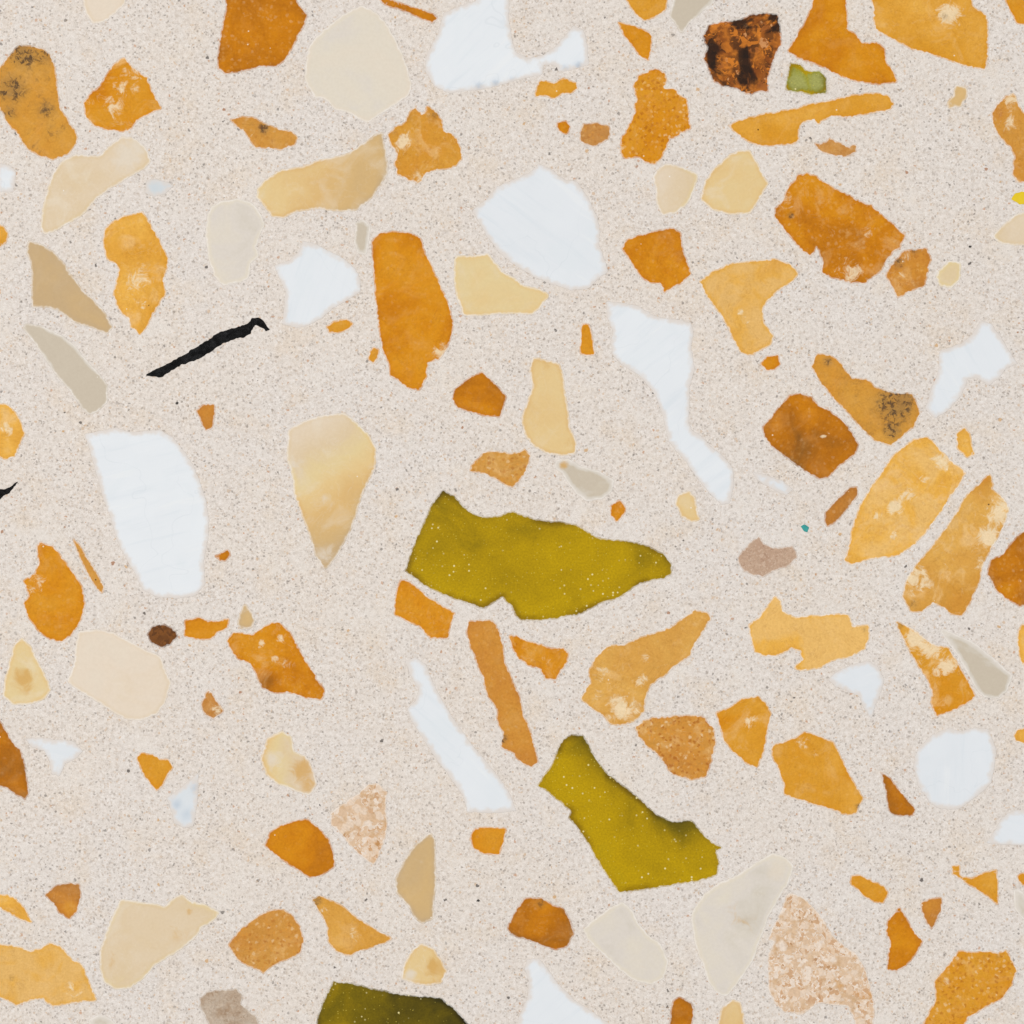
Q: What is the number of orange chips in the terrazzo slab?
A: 76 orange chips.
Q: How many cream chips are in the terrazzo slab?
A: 32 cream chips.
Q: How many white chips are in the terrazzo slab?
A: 16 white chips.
